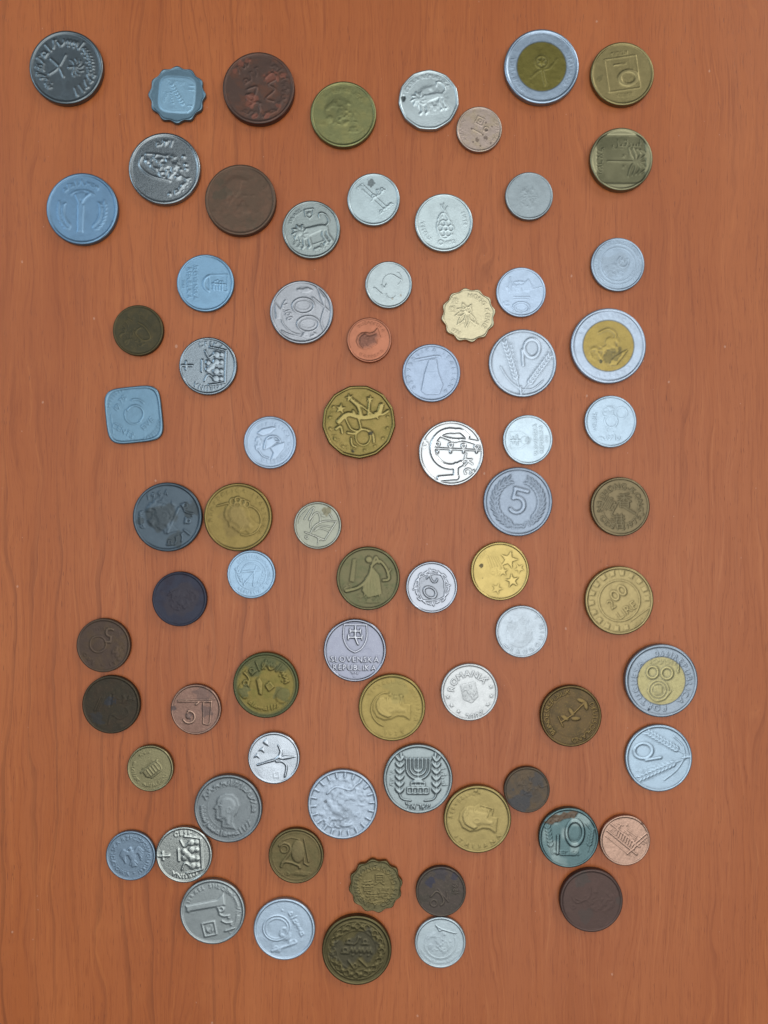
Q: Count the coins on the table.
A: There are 75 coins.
